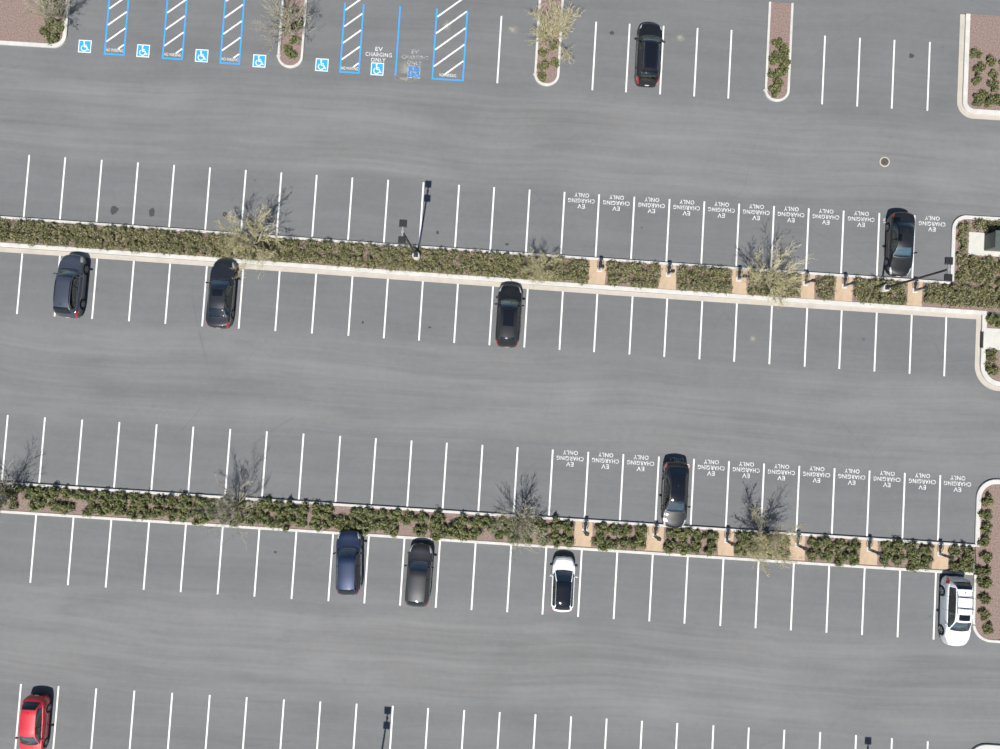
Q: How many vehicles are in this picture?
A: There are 11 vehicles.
